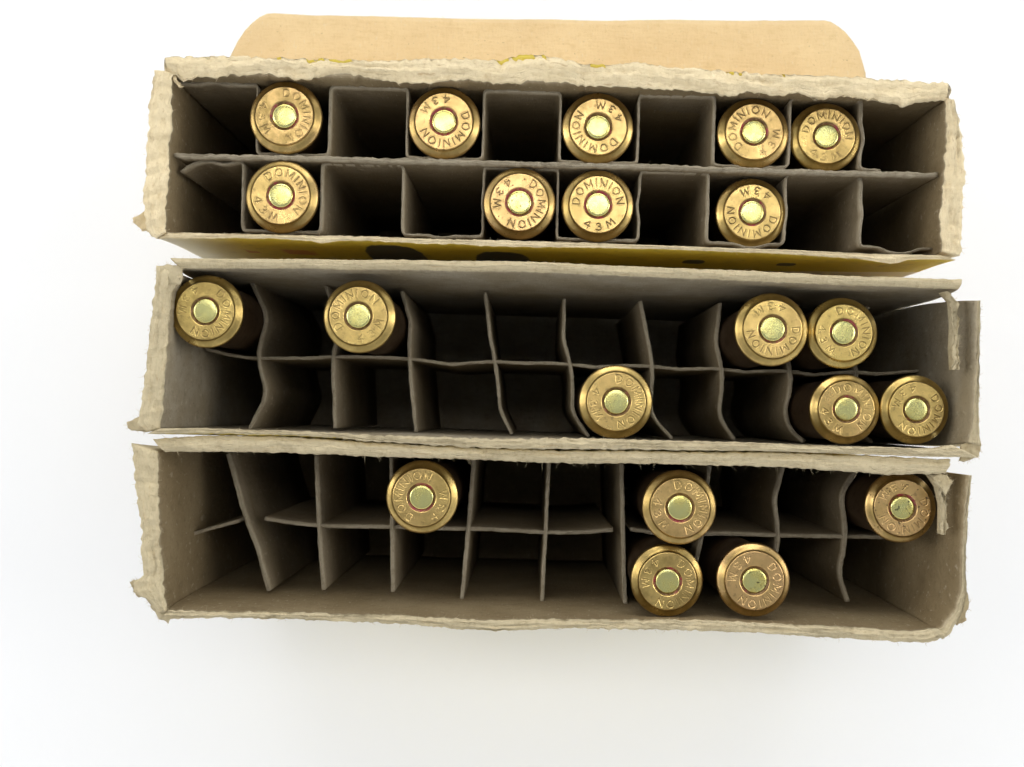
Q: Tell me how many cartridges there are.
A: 21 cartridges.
